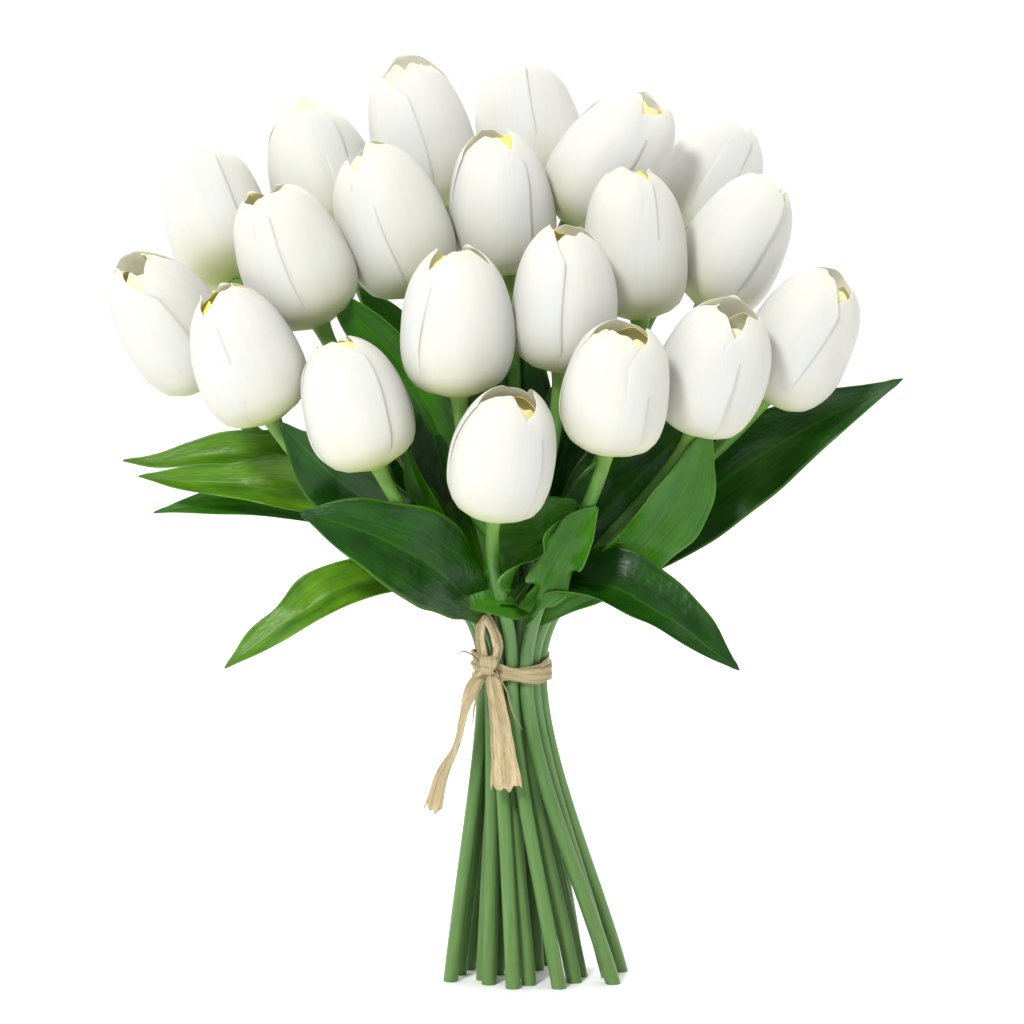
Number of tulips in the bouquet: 20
